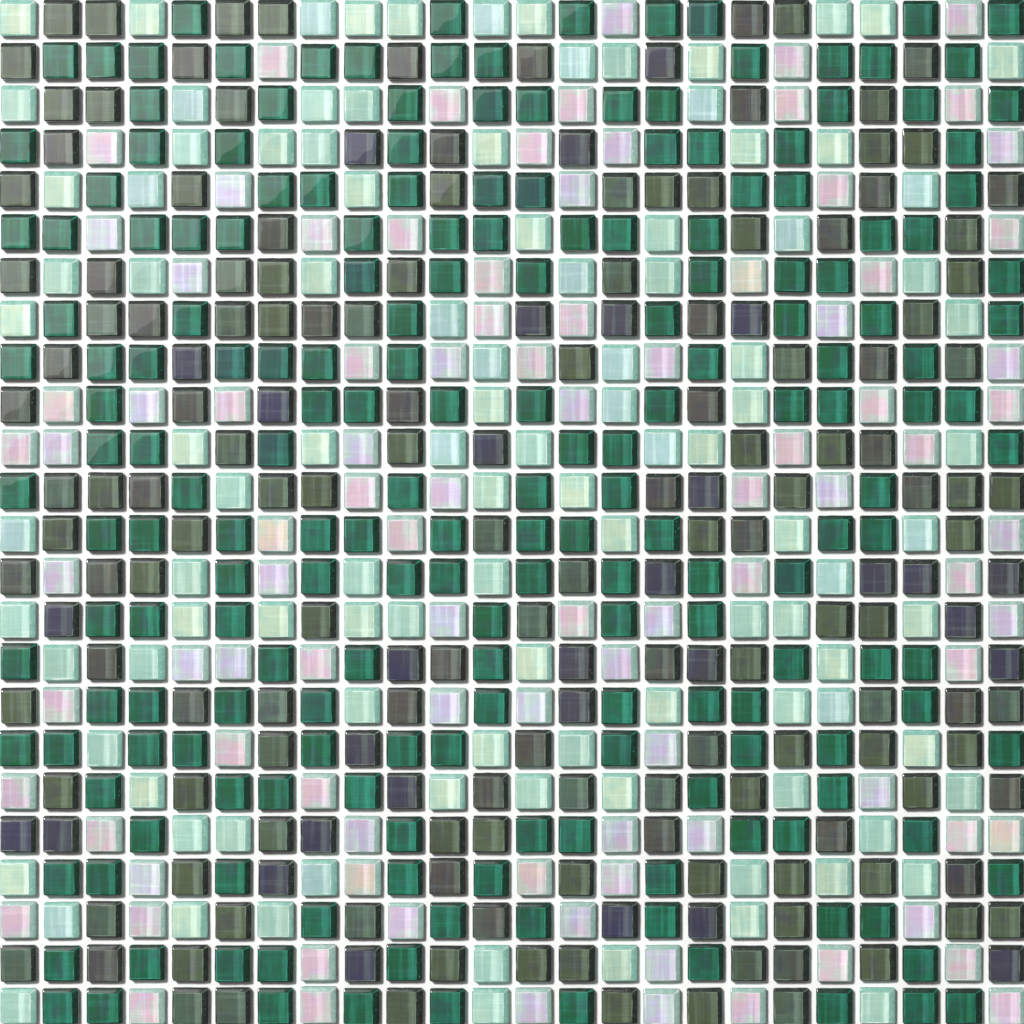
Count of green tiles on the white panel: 199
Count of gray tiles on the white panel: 175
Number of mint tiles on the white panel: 107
